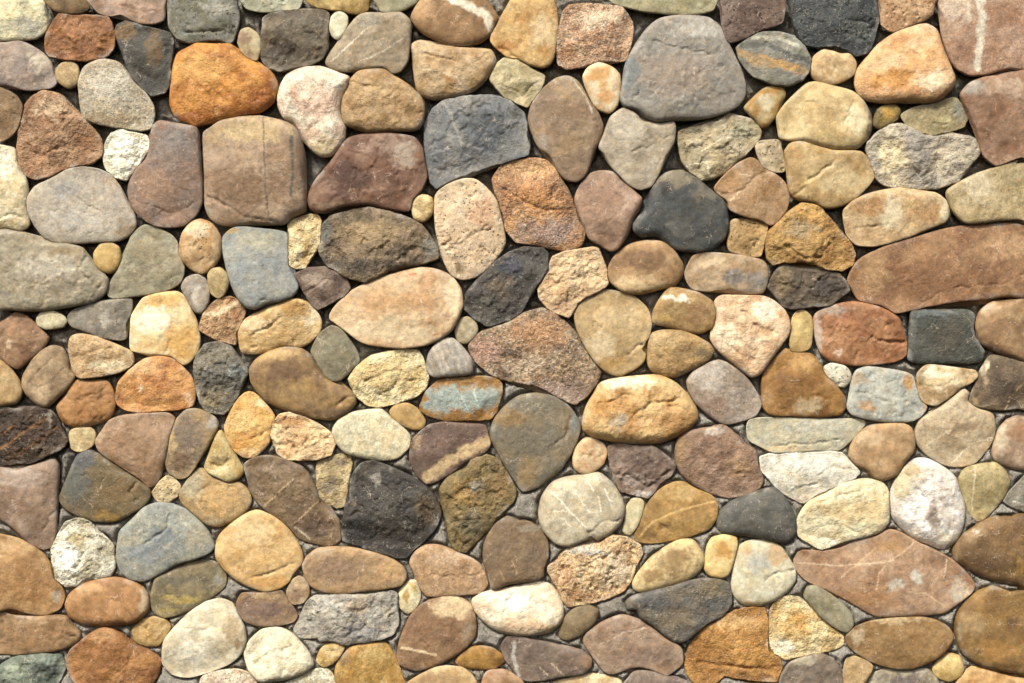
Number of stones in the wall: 200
